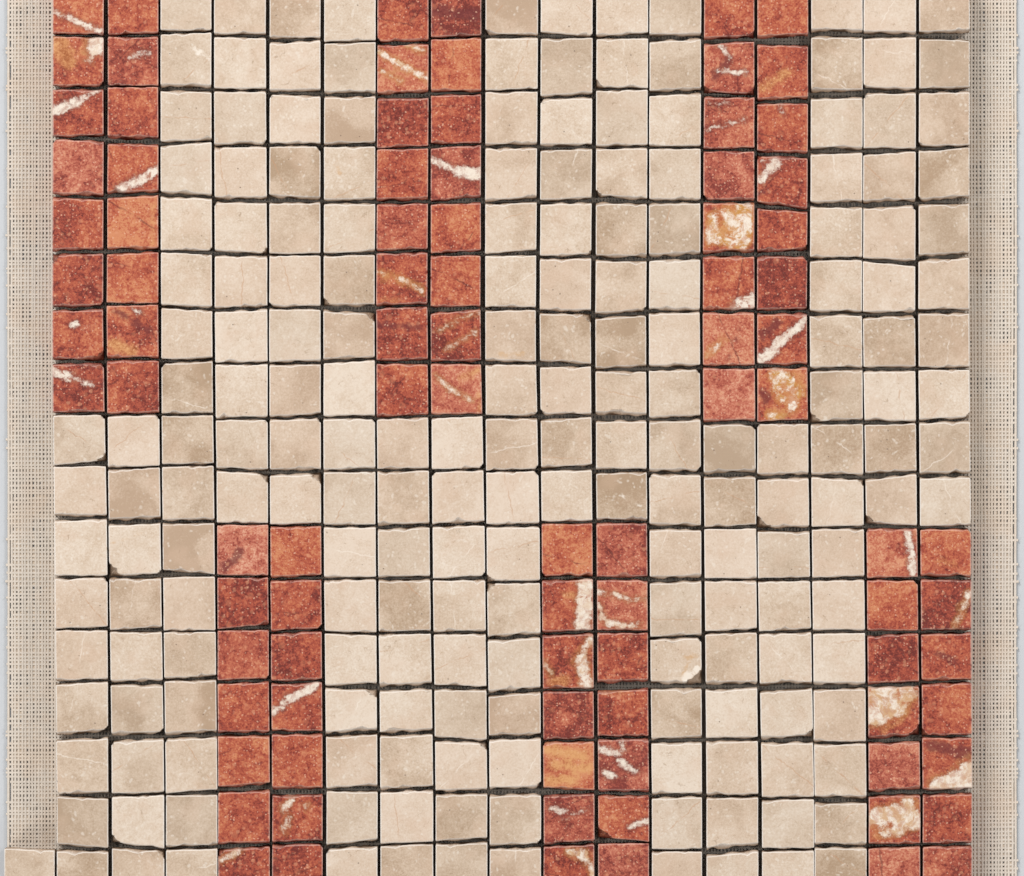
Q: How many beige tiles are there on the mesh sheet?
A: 200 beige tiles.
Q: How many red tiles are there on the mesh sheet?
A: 90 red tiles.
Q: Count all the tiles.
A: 290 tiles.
